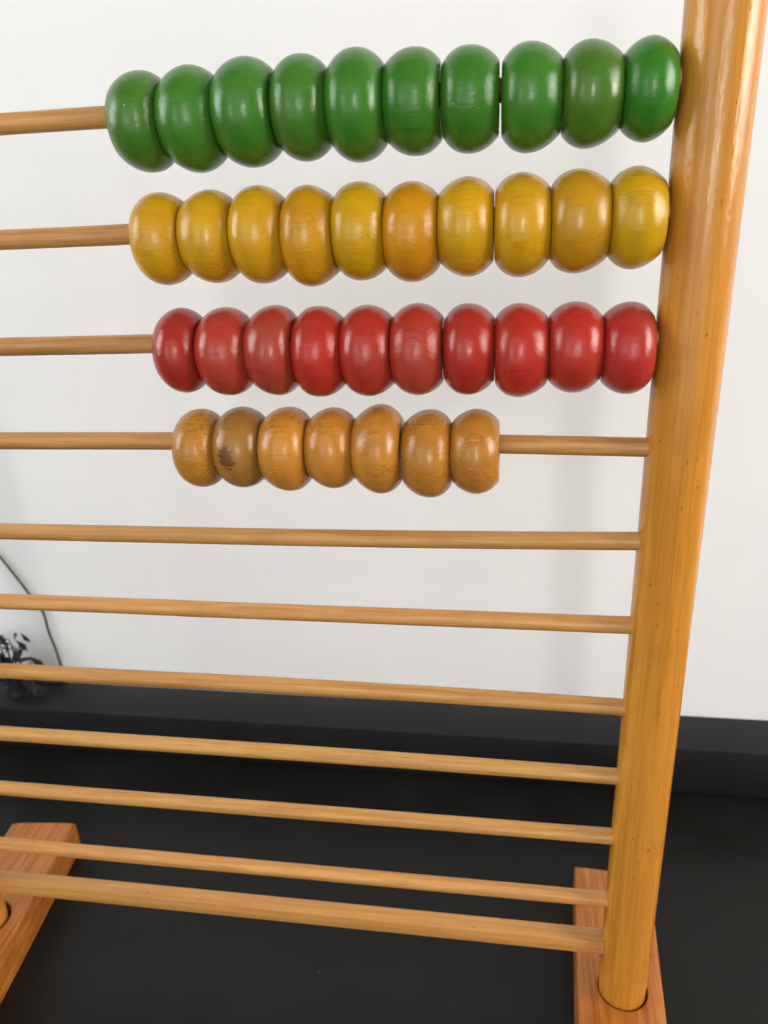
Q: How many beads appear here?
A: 37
